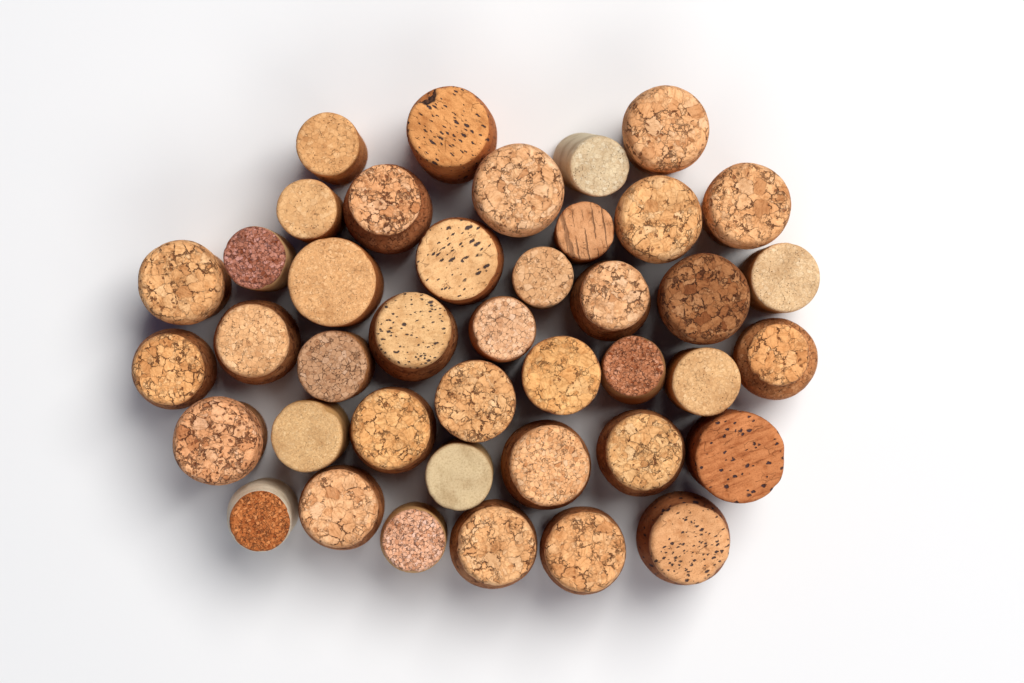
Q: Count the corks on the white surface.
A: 41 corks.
